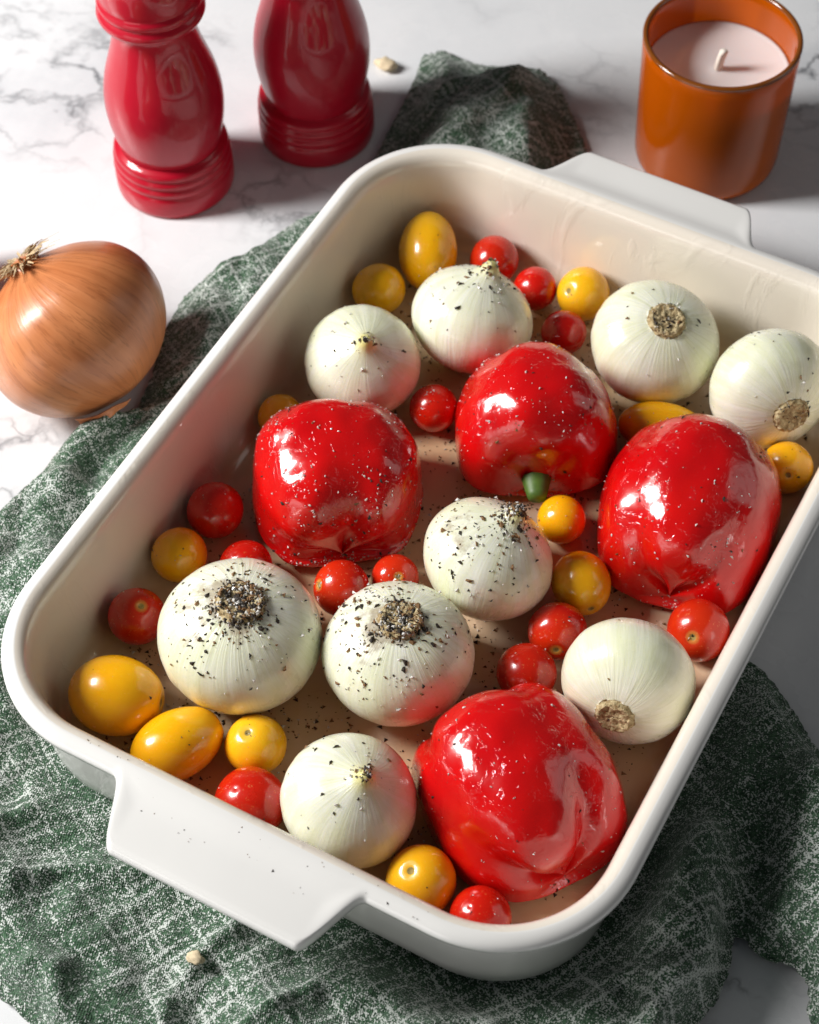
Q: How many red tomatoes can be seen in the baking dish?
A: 14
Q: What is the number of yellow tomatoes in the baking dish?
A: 13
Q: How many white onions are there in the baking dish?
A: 9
